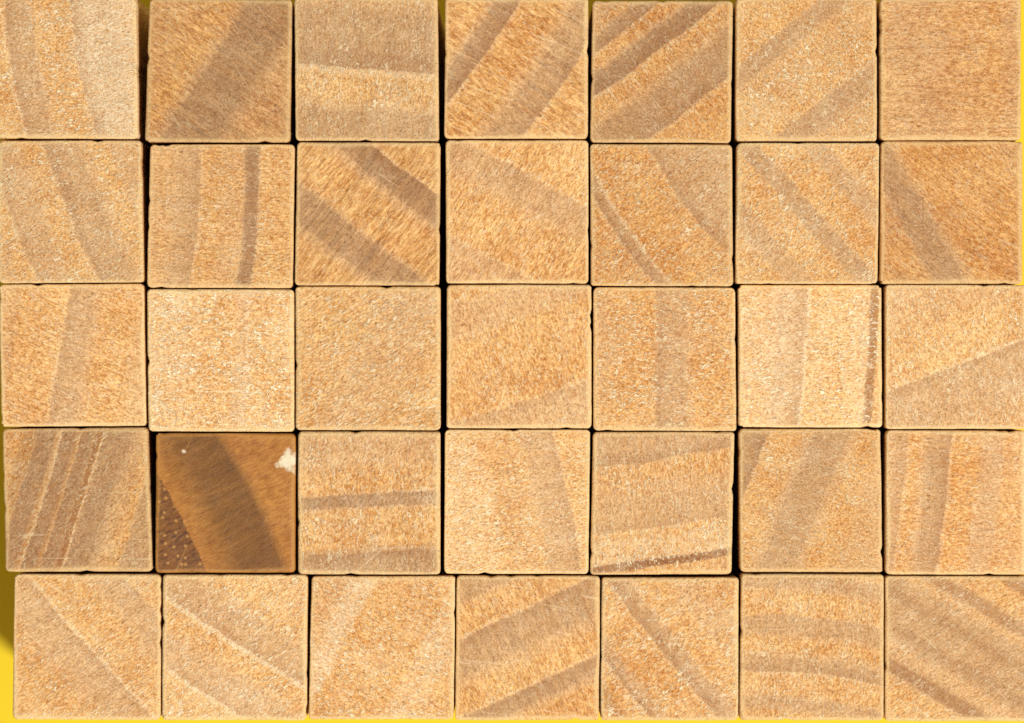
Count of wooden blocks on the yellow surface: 35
